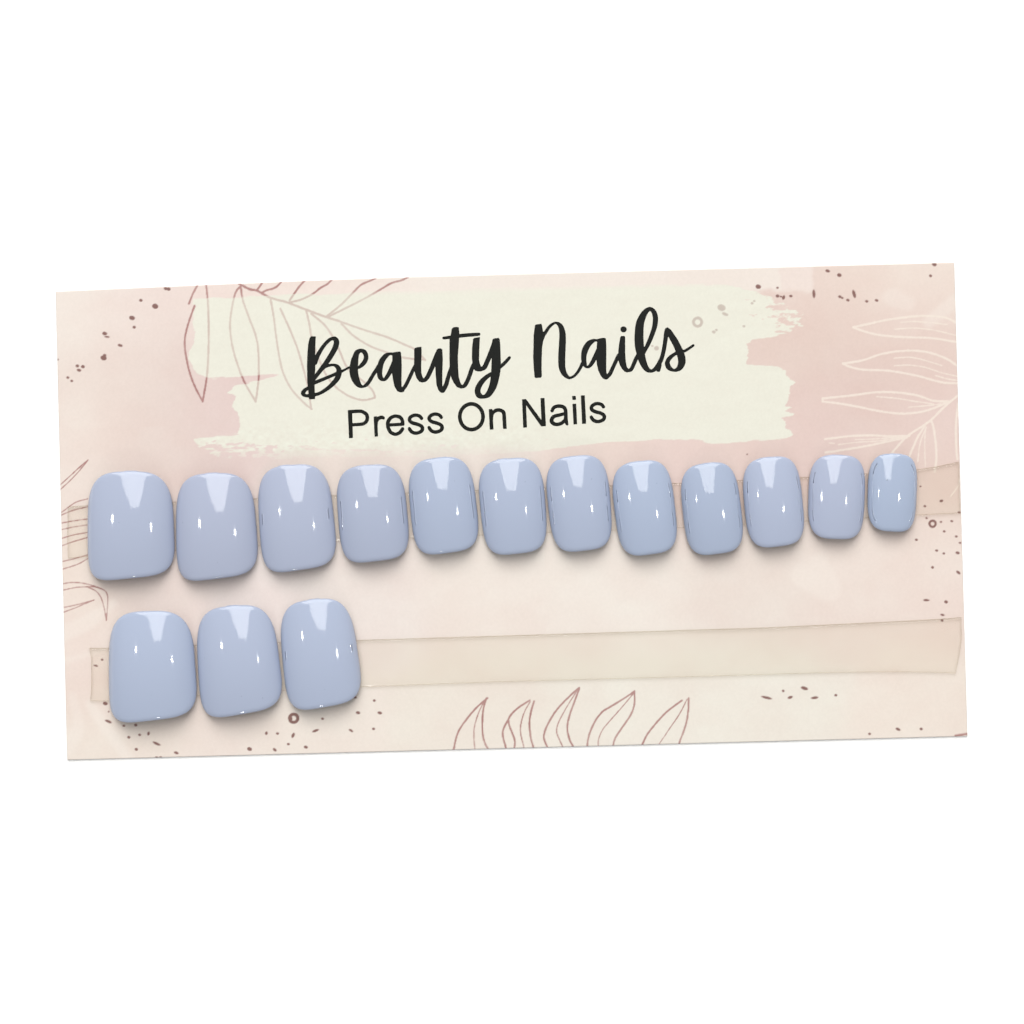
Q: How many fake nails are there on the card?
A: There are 15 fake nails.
